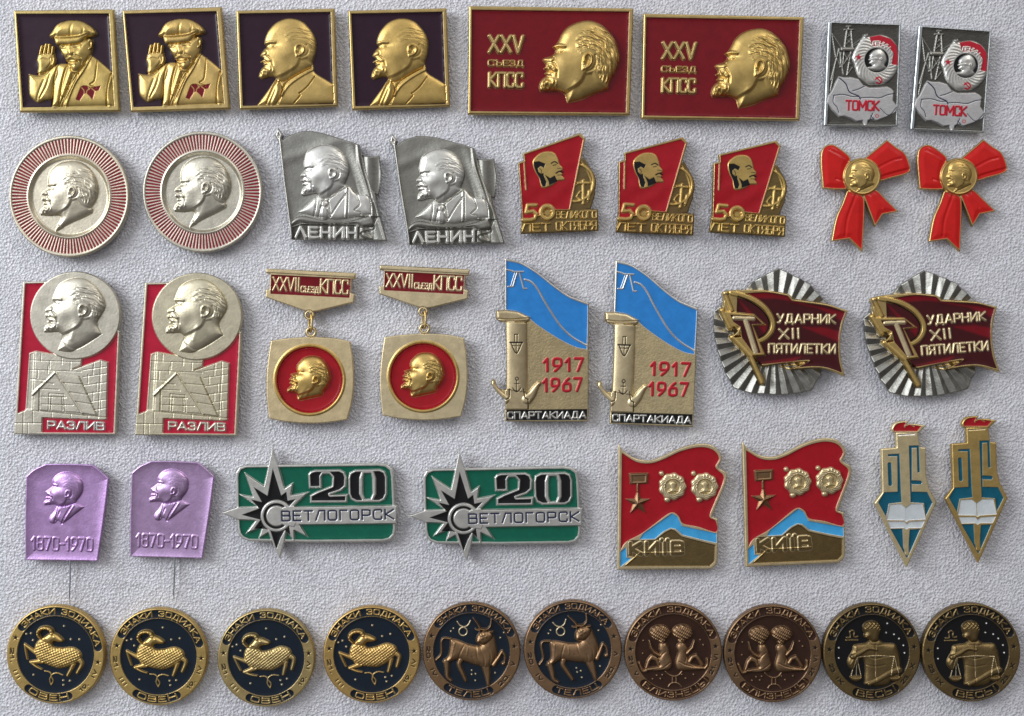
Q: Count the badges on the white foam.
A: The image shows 43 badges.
